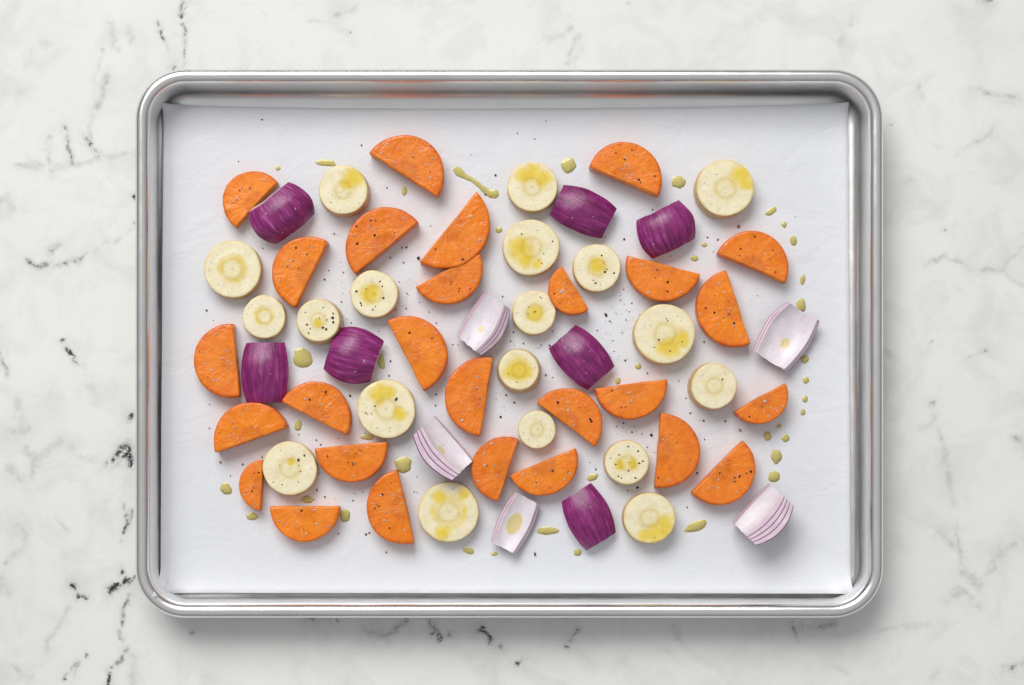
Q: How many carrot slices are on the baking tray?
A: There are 27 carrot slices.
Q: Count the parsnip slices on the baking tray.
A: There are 19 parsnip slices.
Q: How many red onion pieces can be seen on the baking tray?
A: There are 12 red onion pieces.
